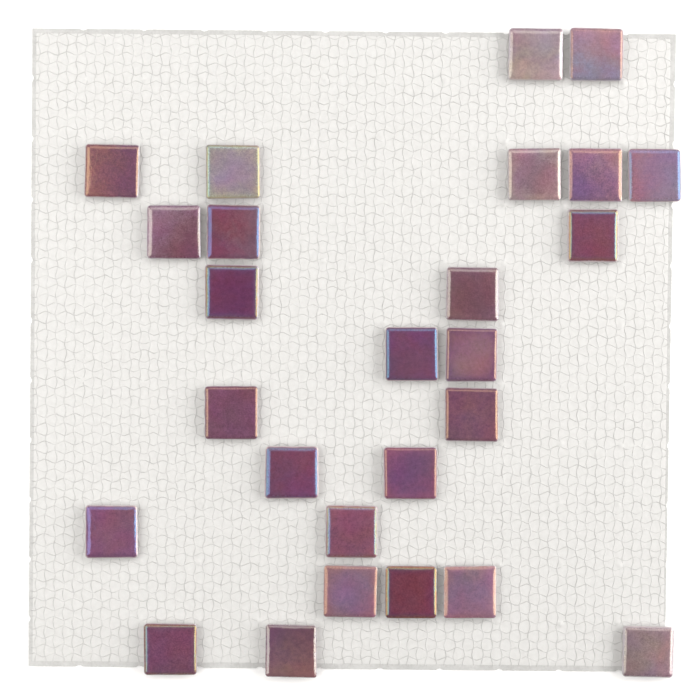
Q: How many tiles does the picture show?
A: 26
